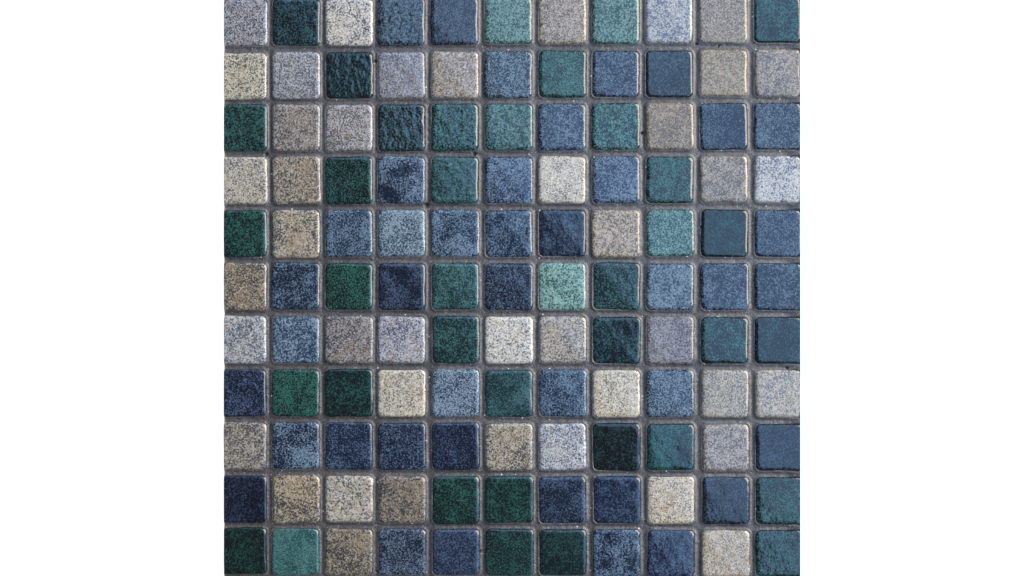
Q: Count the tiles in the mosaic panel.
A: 121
